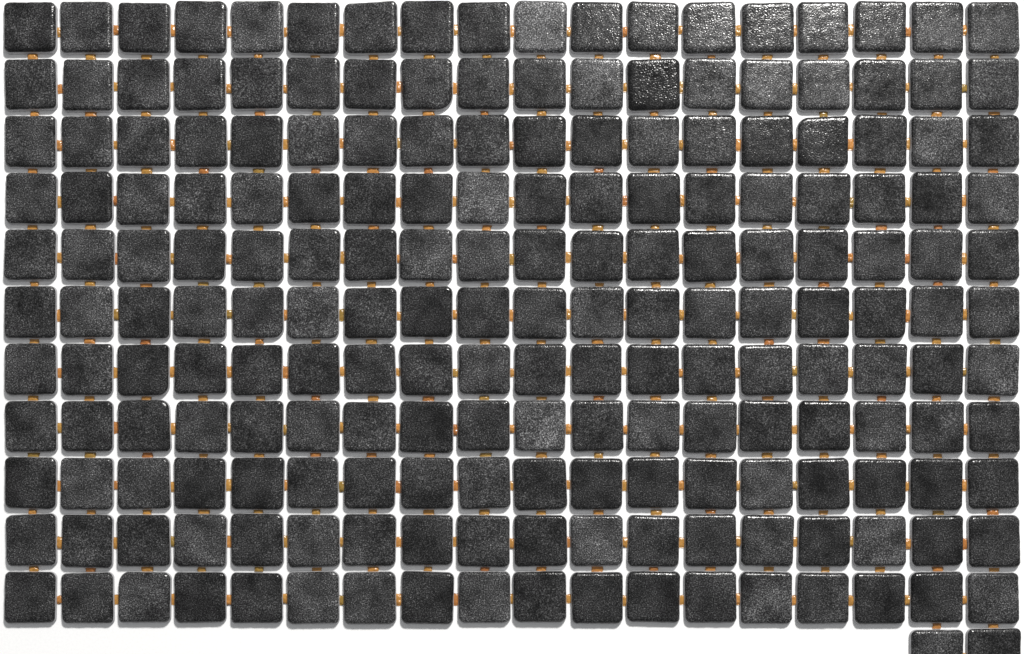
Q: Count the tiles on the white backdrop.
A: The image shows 200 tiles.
